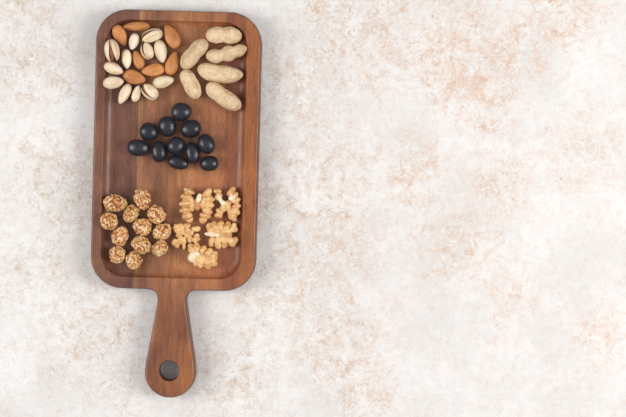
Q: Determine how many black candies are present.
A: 11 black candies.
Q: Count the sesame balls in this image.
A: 12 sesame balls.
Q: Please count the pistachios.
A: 12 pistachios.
